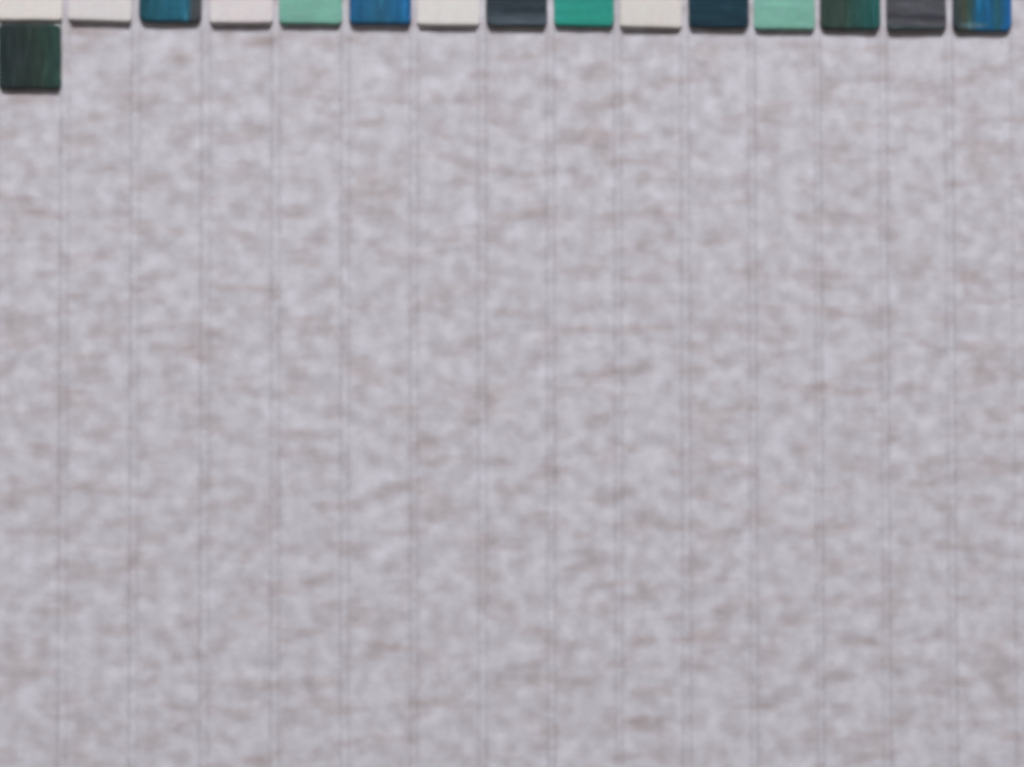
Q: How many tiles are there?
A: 16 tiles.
